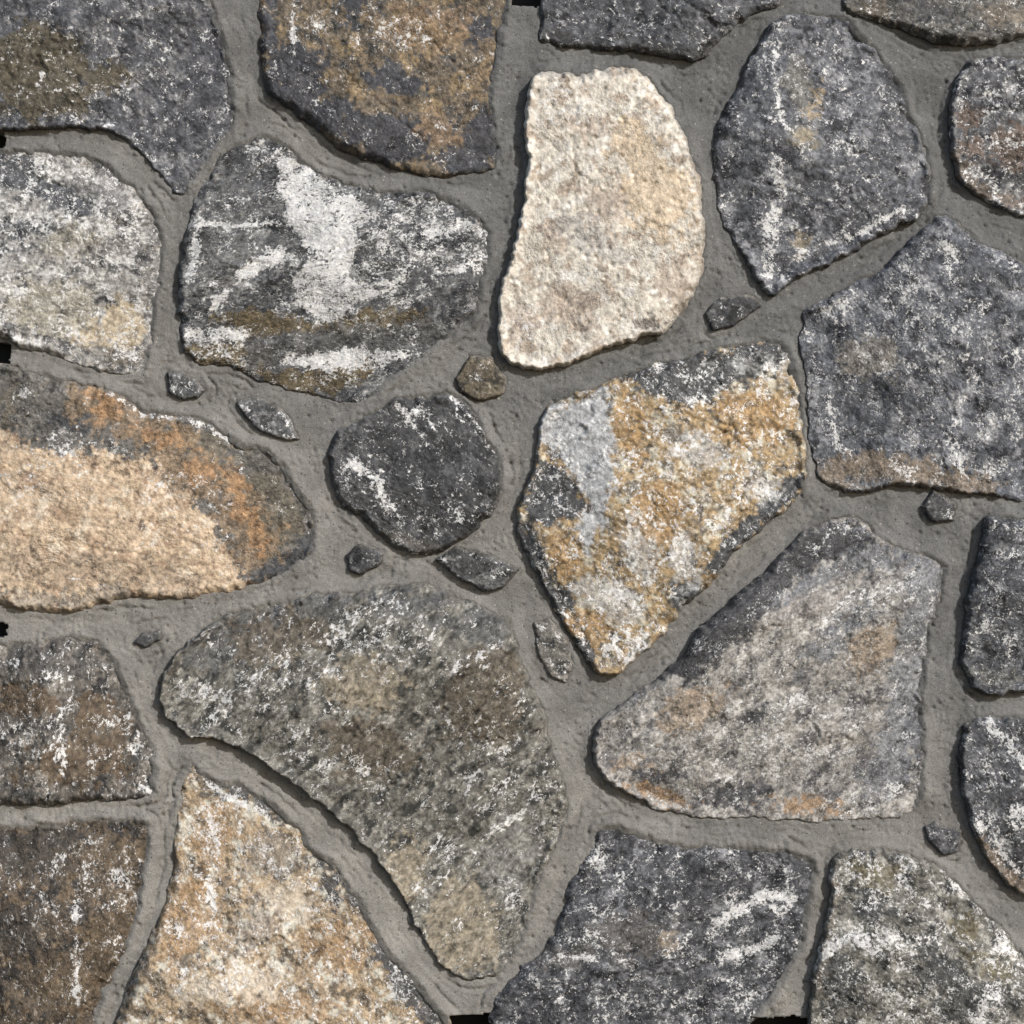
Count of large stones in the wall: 22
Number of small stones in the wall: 10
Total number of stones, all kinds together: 32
